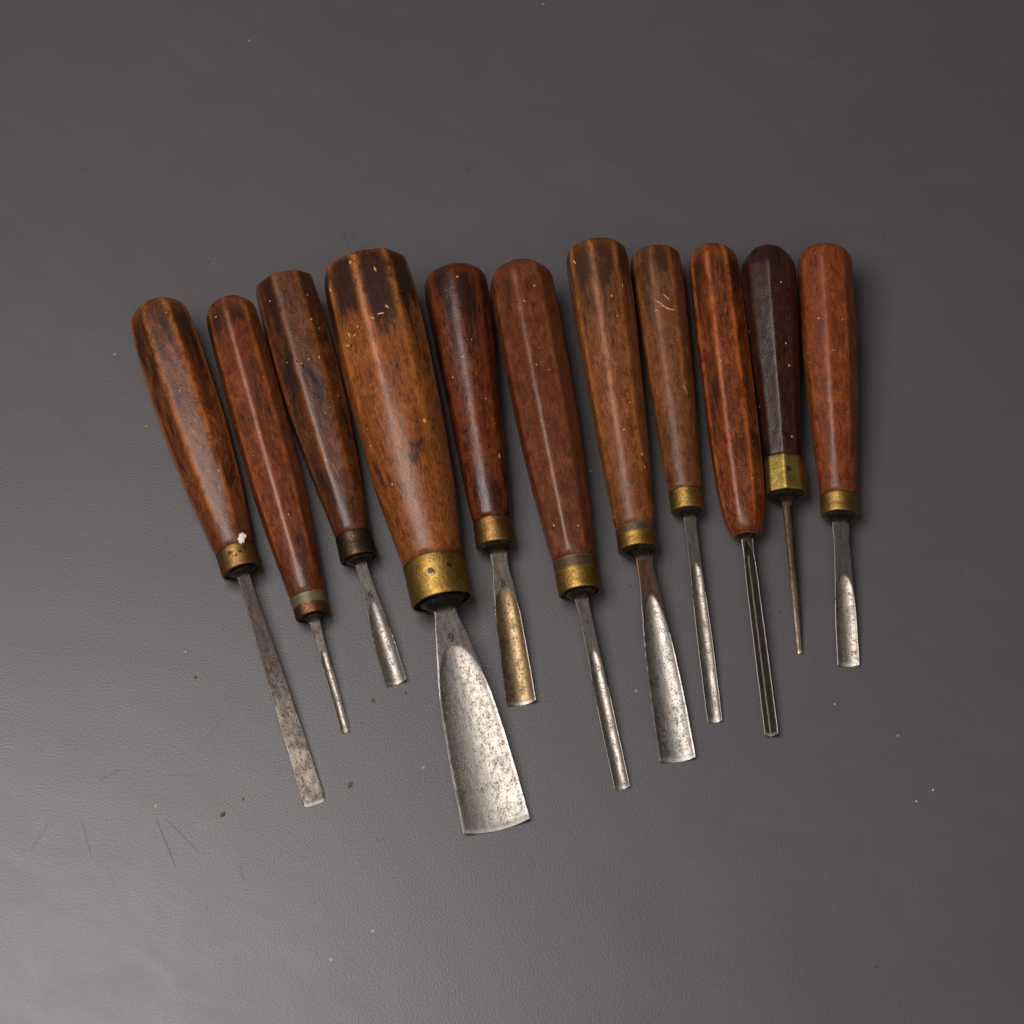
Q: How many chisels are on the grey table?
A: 11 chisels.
